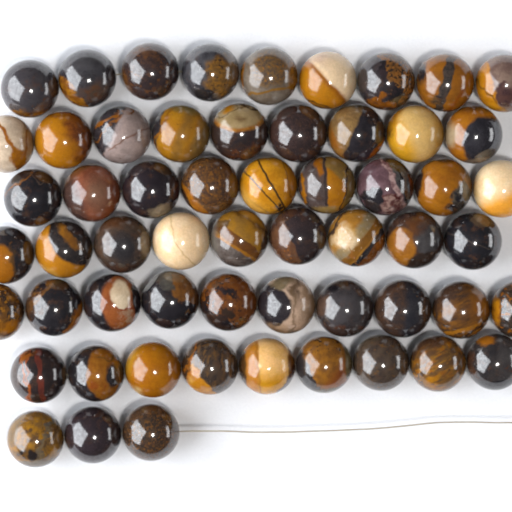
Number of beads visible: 58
